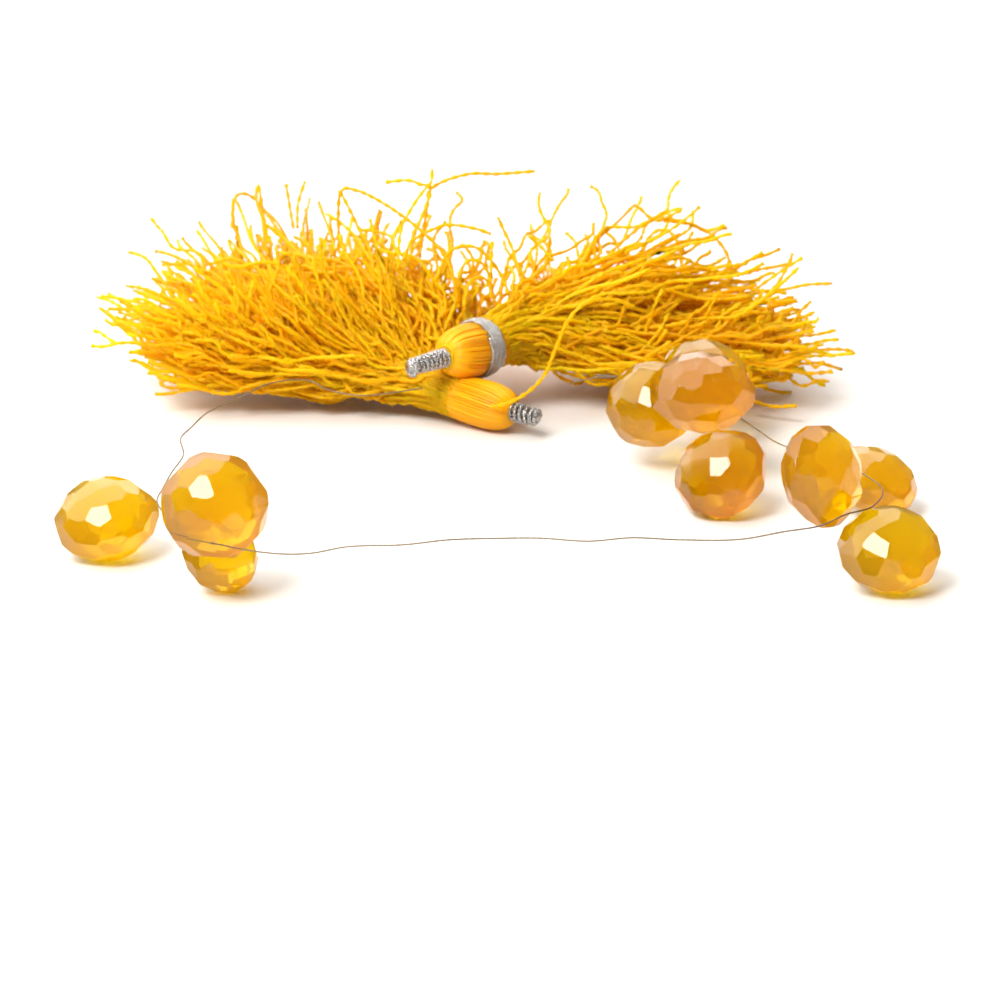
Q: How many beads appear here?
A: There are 10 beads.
